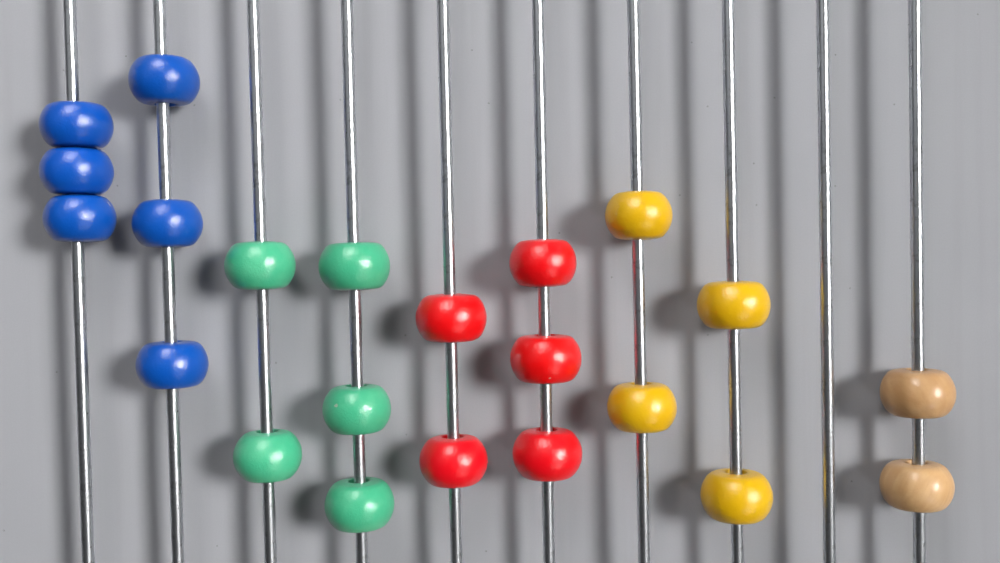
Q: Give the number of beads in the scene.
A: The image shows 22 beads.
